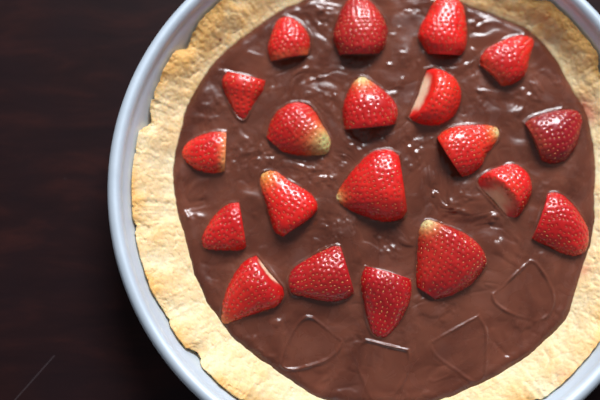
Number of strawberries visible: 20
